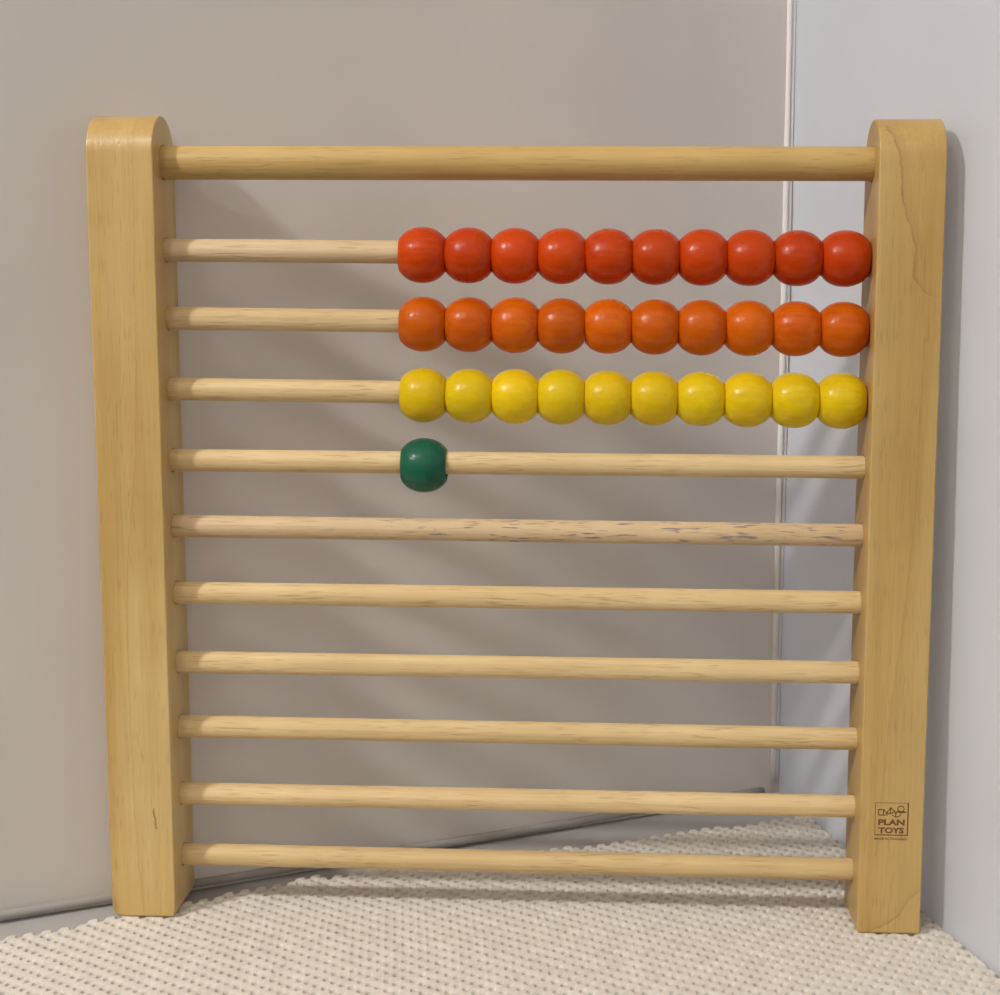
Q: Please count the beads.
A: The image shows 31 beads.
